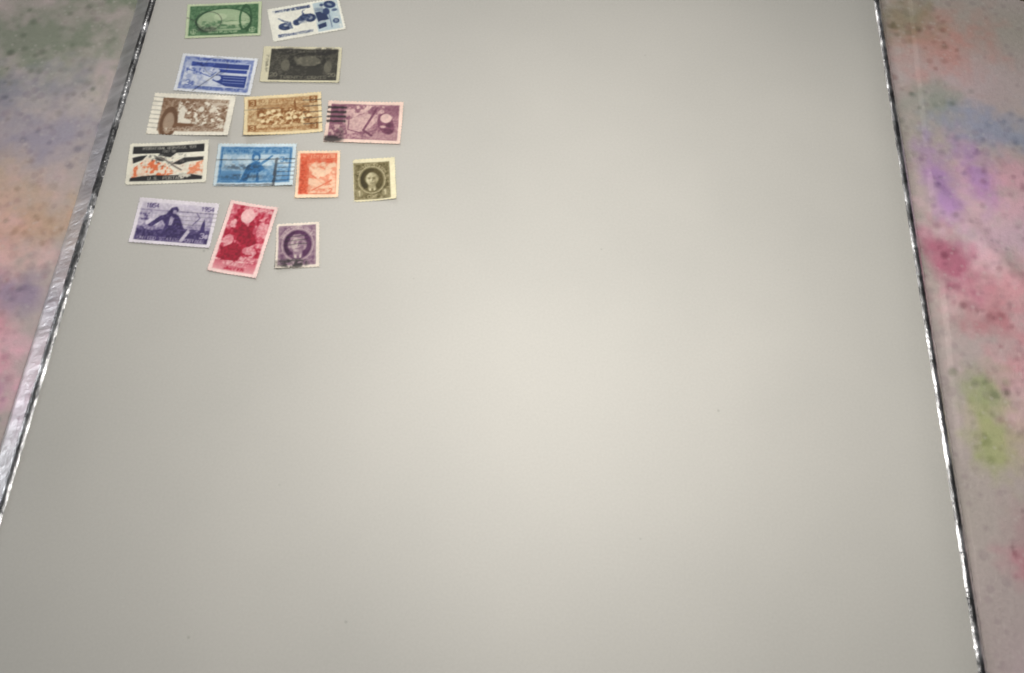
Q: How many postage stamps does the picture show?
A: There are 14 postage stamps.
